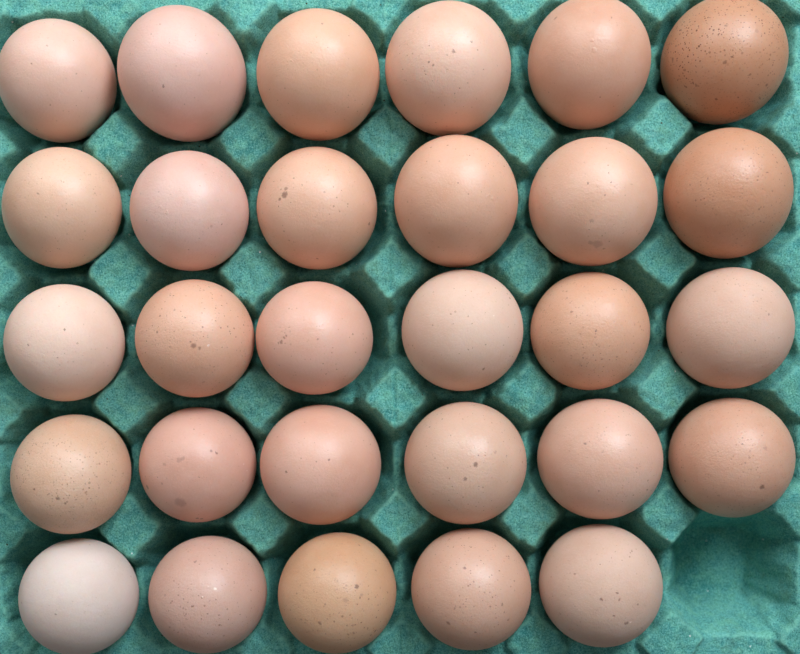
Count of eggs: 29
